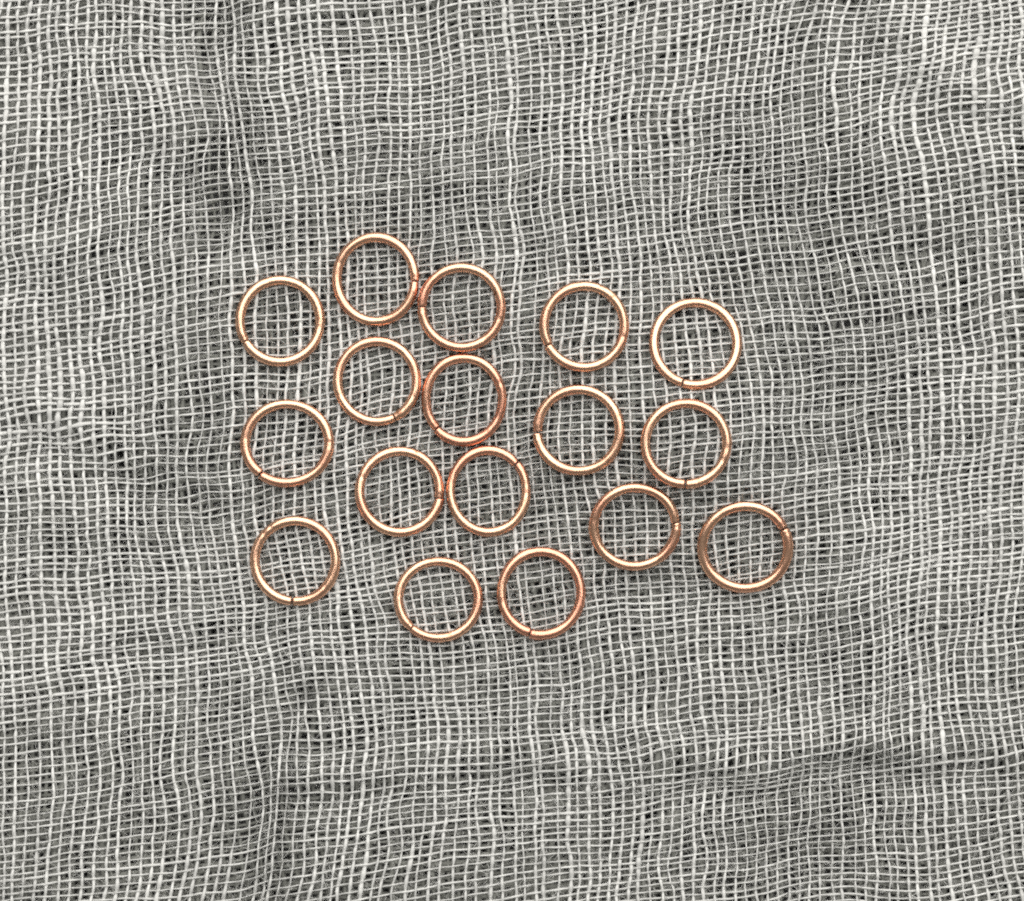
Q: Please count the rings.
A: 17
